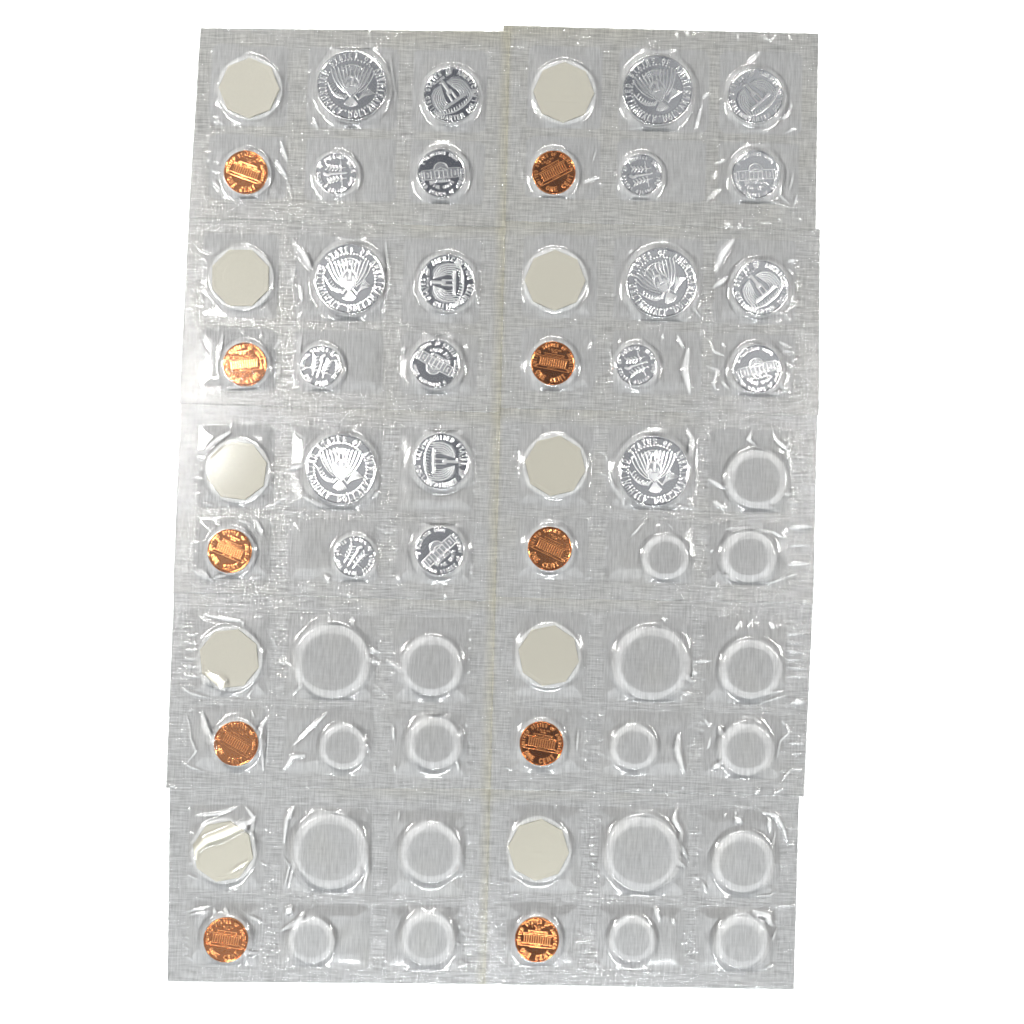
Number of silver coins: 21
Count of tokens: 10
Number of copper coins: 10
